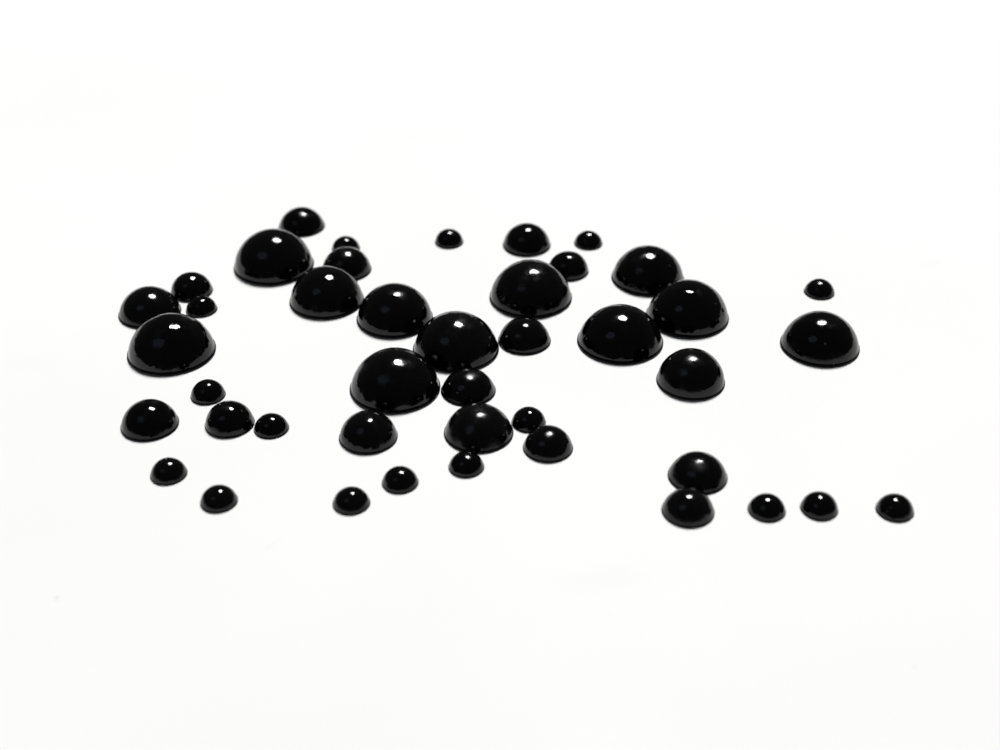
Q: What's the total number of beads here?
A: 43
